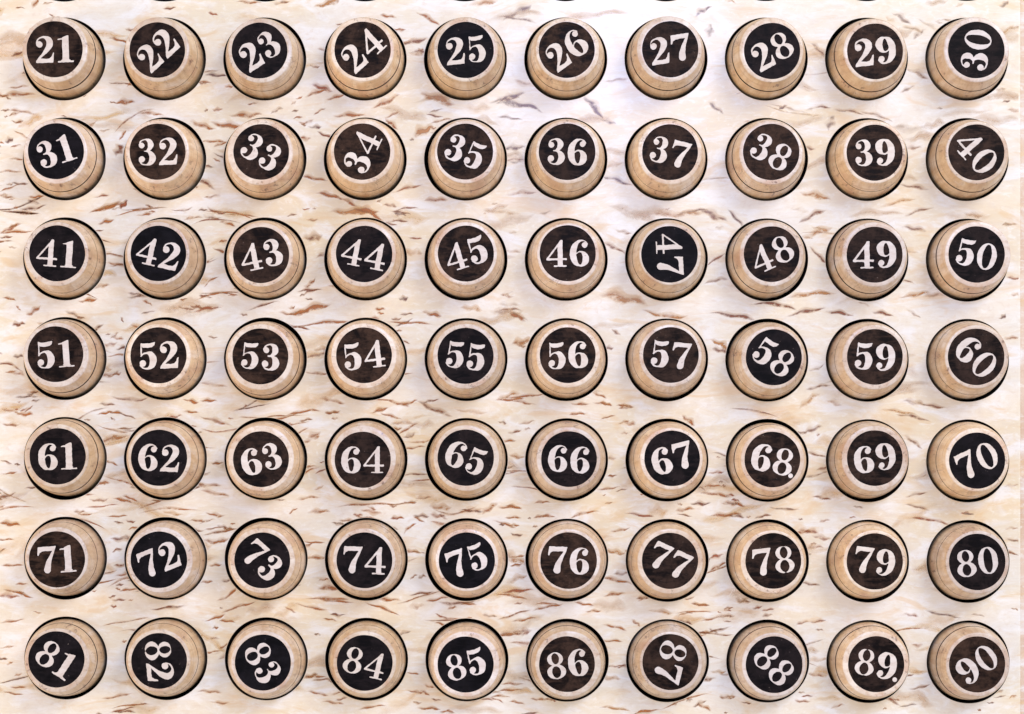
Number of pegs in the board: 70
